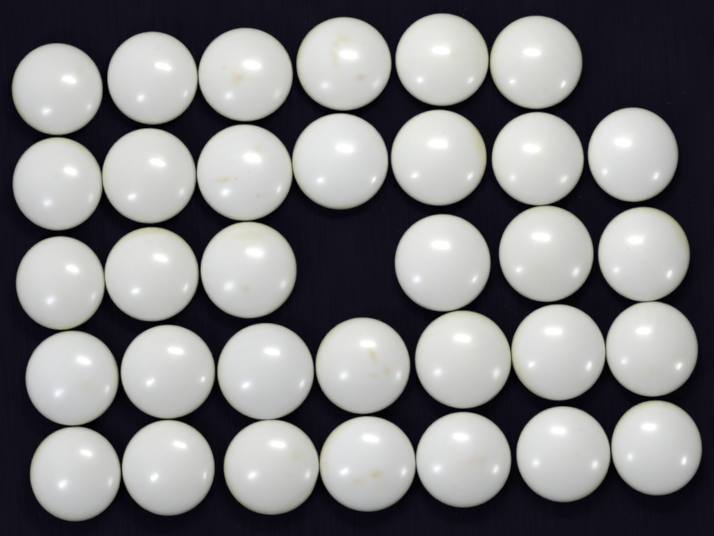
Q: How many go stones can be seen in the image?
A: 33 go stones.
